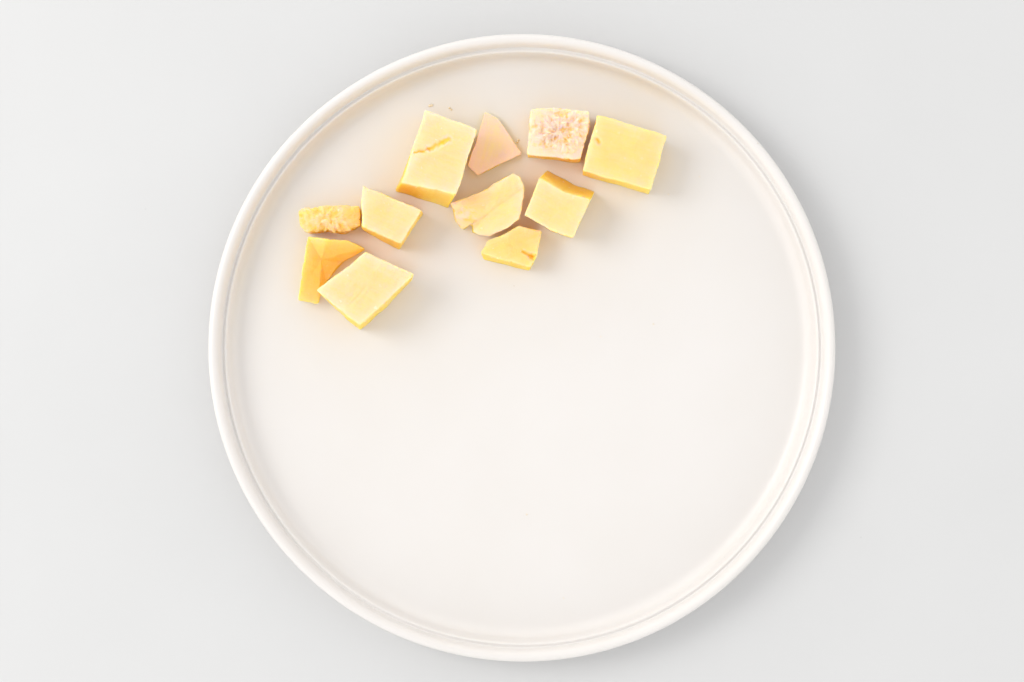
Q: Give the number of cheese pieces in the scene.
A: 11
